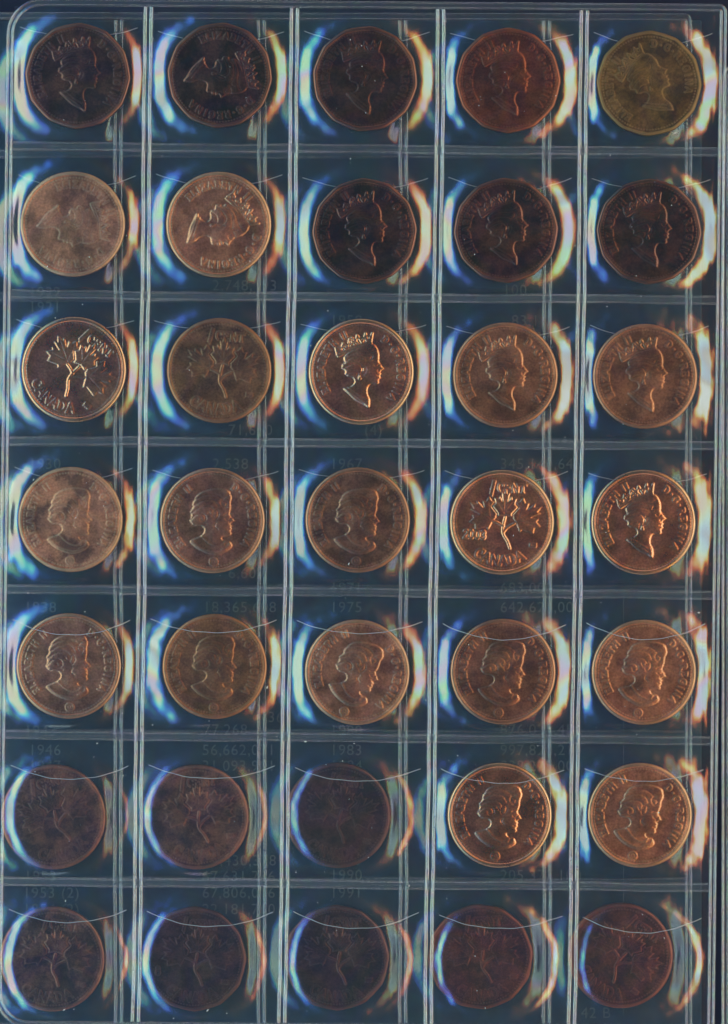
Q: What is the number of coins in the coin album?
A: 35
